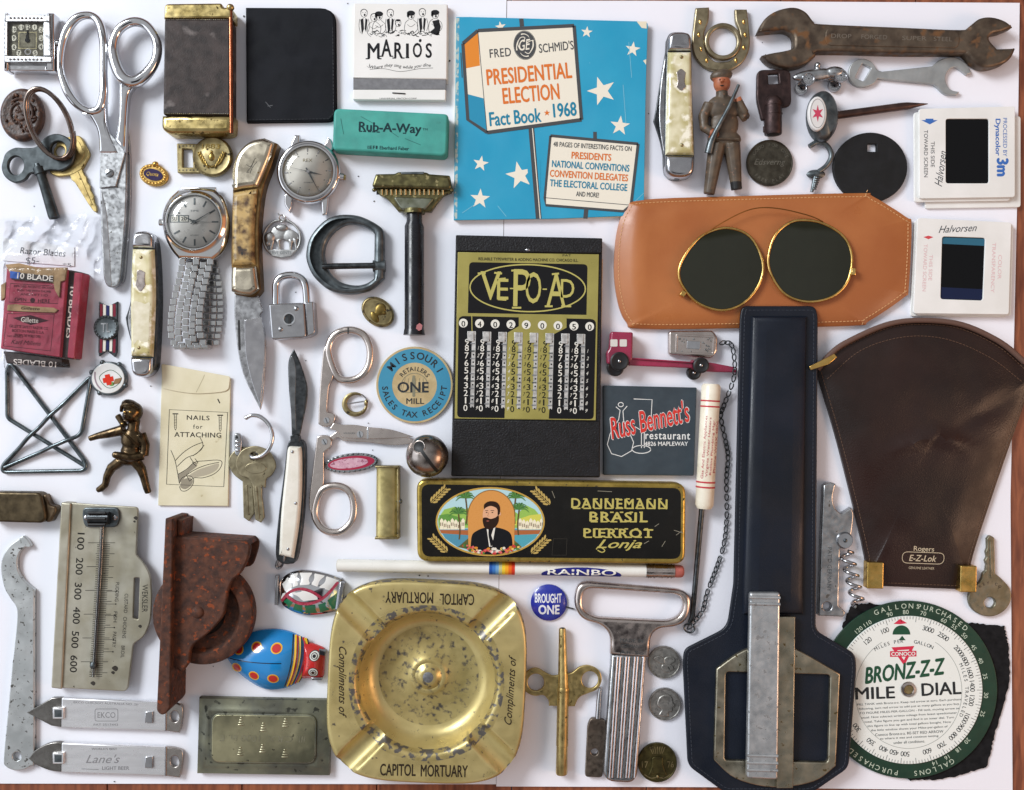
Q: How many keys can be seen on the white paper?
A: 7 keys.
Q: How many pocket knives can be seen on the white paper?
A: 4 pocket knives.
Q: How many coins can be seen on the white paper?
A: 4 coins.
